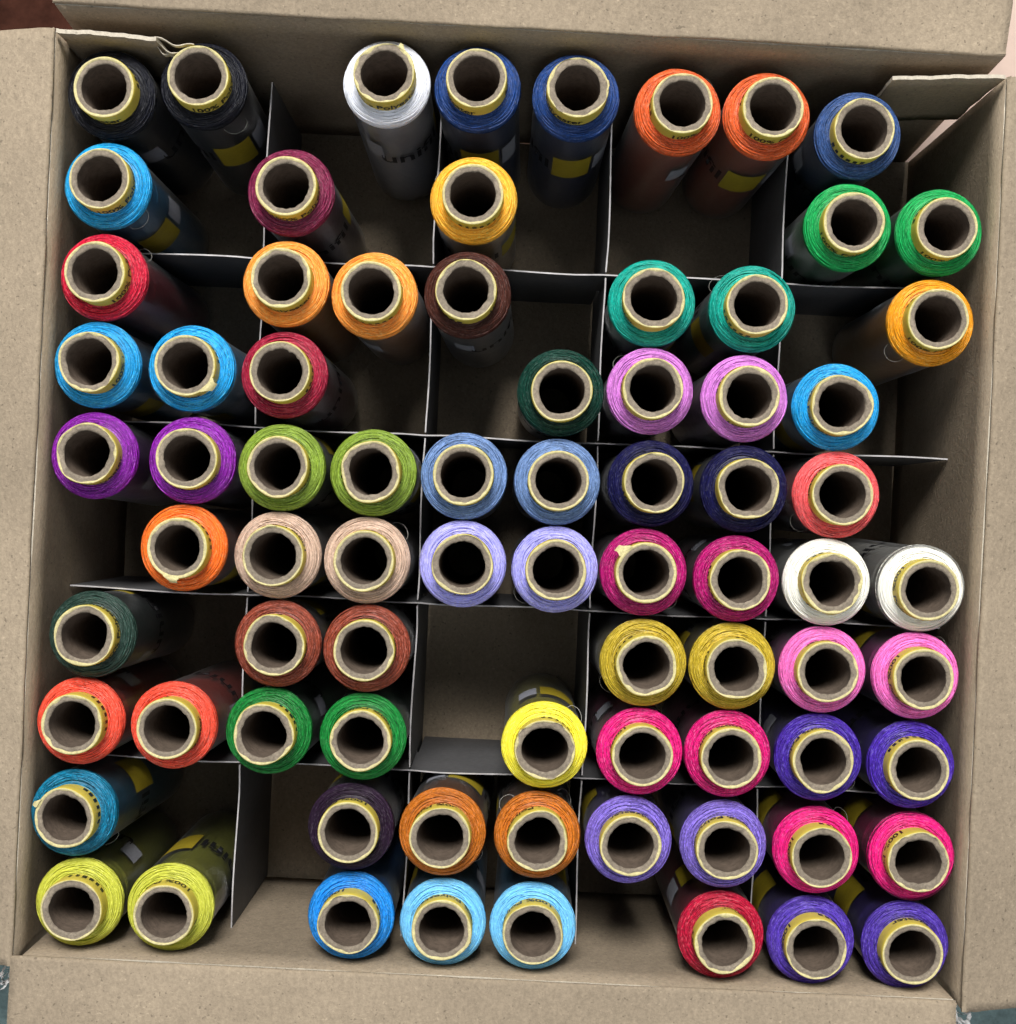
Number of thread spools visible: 77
